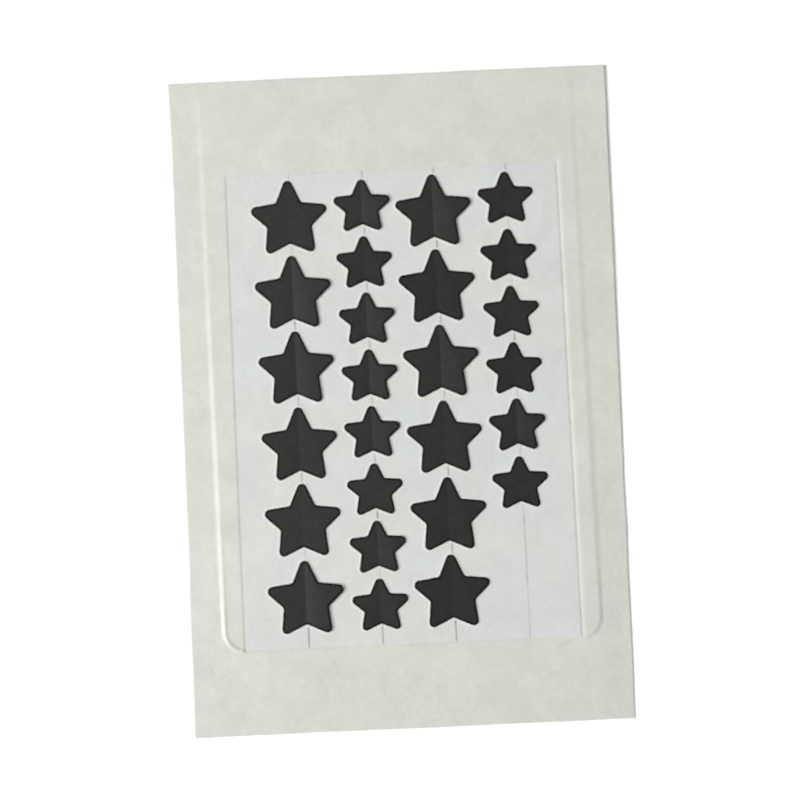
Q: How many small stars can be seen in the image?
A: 14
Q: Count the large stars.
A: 12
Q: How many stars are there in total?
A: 26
